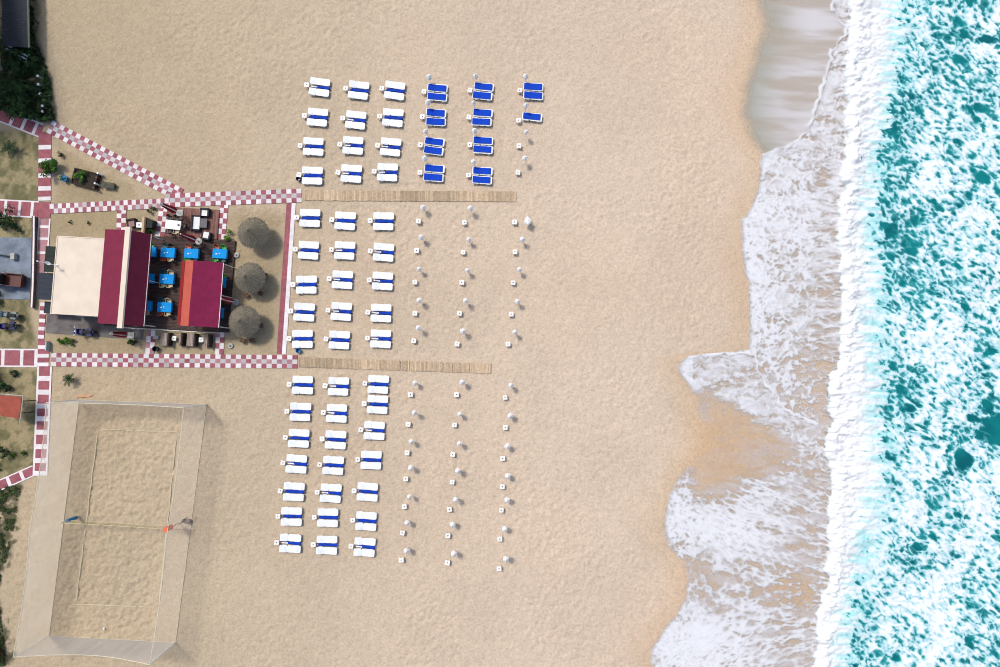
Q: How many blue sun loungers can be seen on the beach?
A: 19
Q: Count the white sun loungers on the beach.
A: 96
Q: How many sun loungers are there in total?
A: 115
